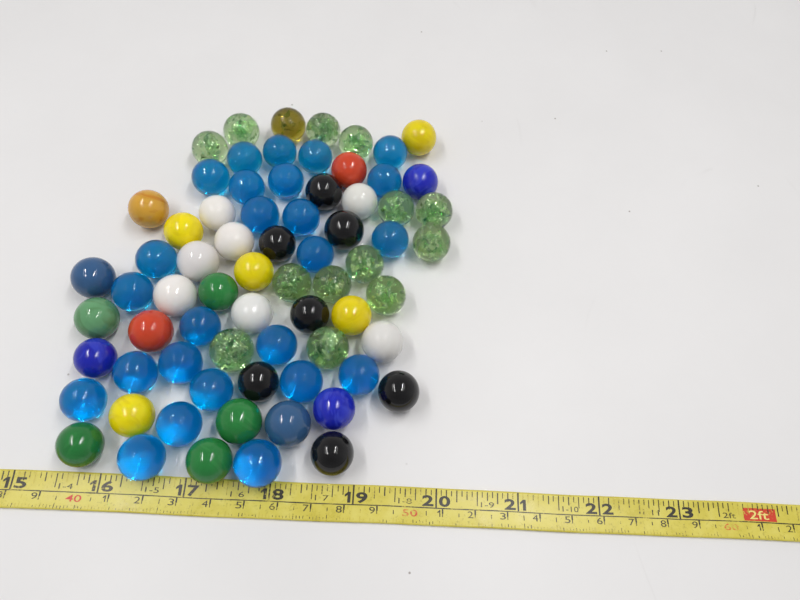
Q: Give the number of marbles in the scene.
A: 71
